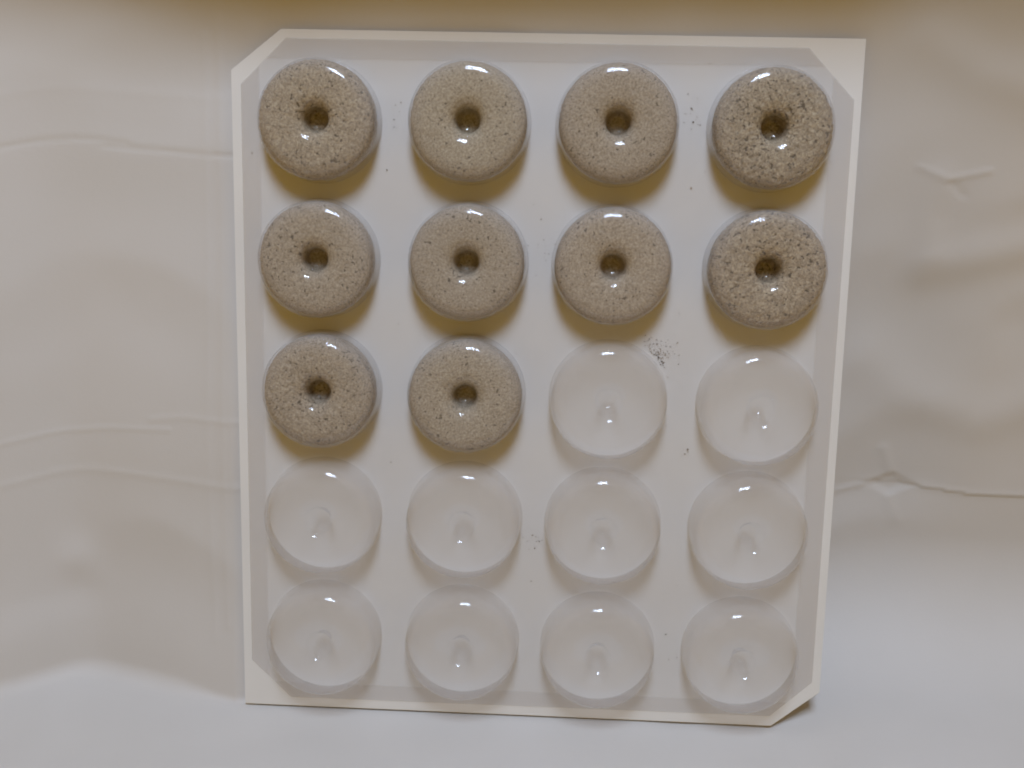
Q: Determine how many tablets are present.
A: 10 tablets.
